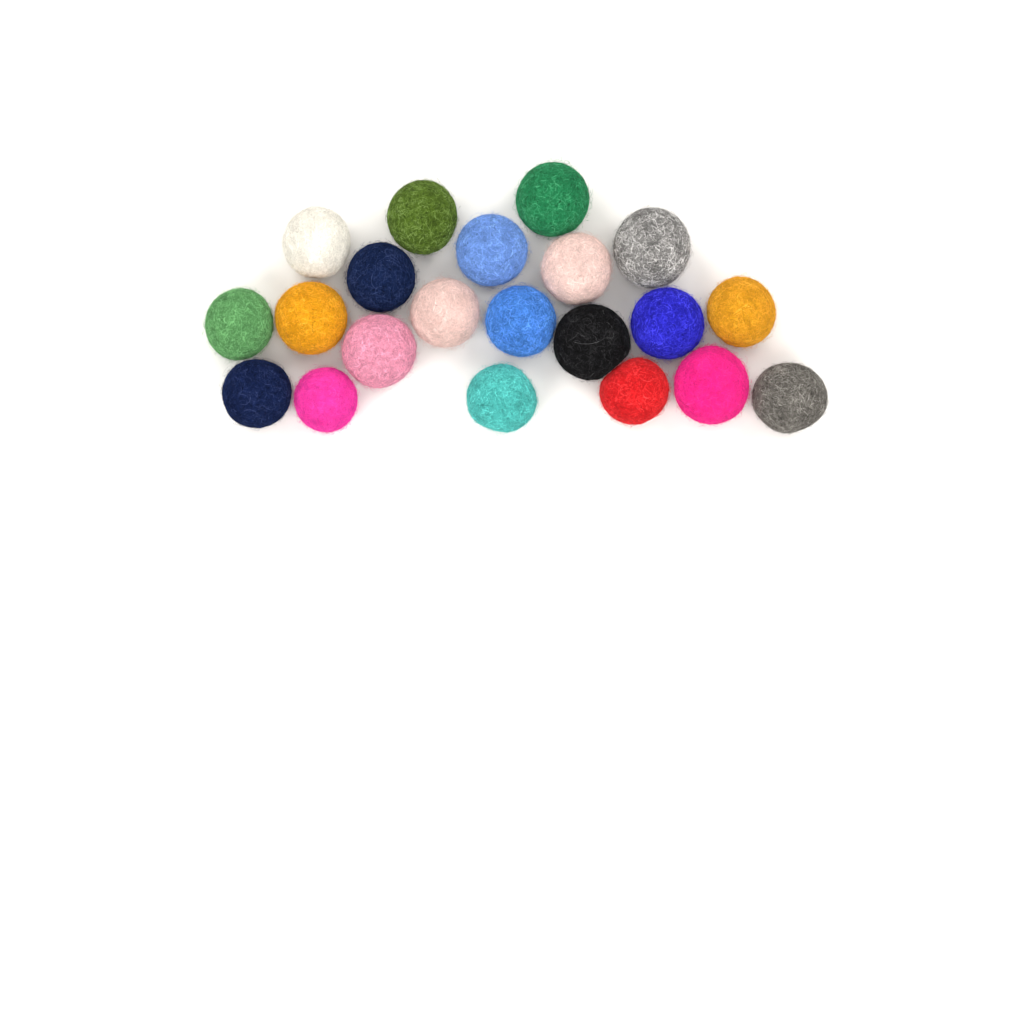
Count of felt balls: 21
